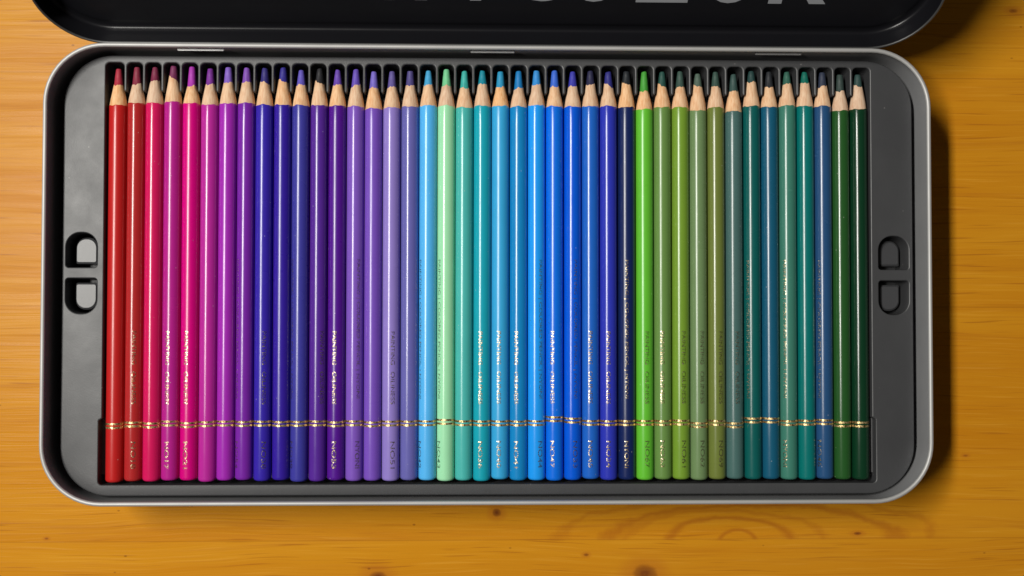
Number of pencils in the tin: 42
